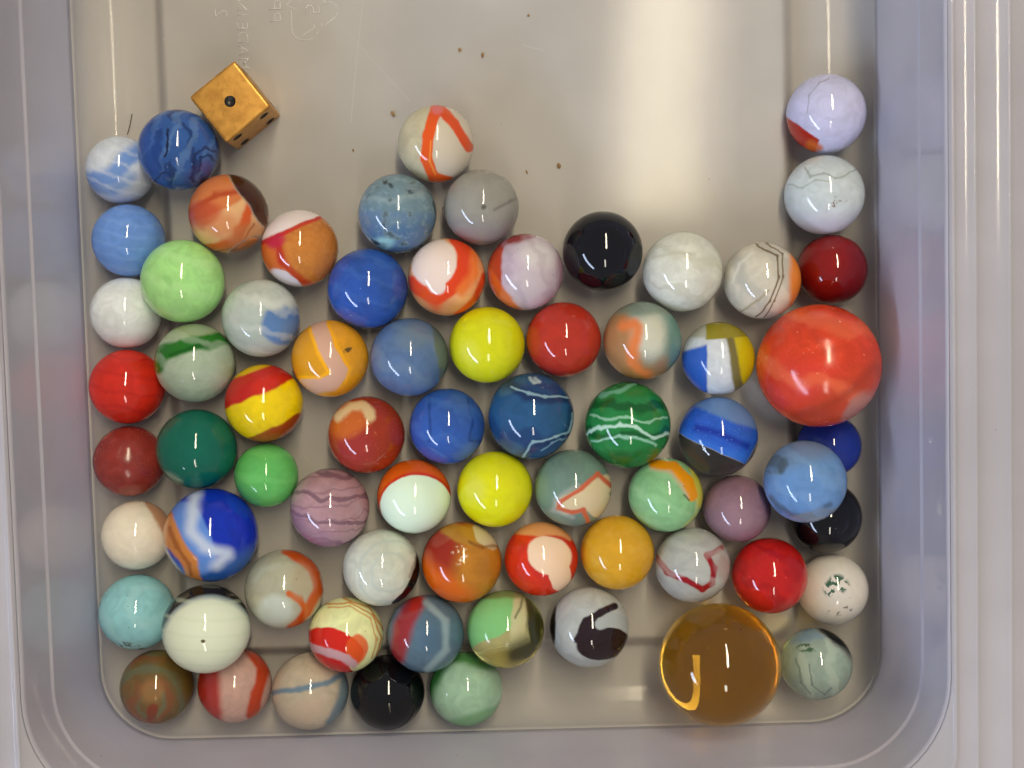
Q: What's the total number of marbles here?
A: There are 70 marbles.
